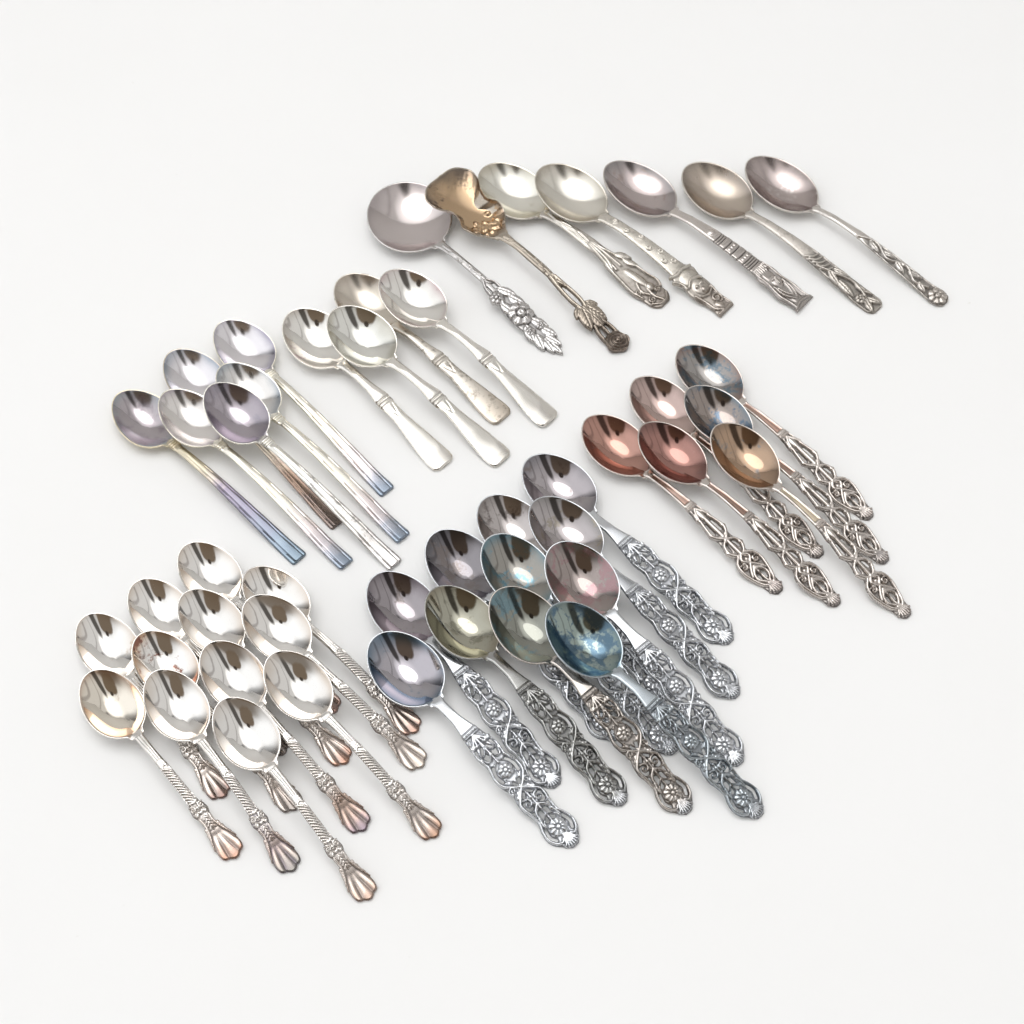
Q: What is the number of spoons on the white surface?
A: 46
